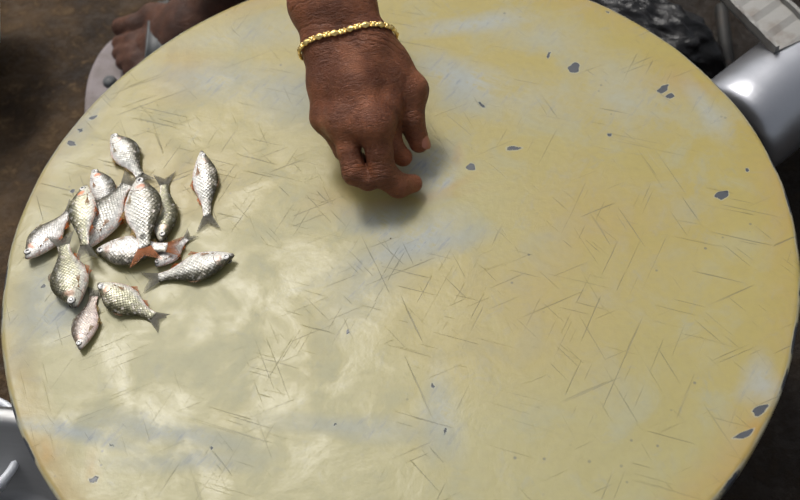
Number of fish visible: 14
